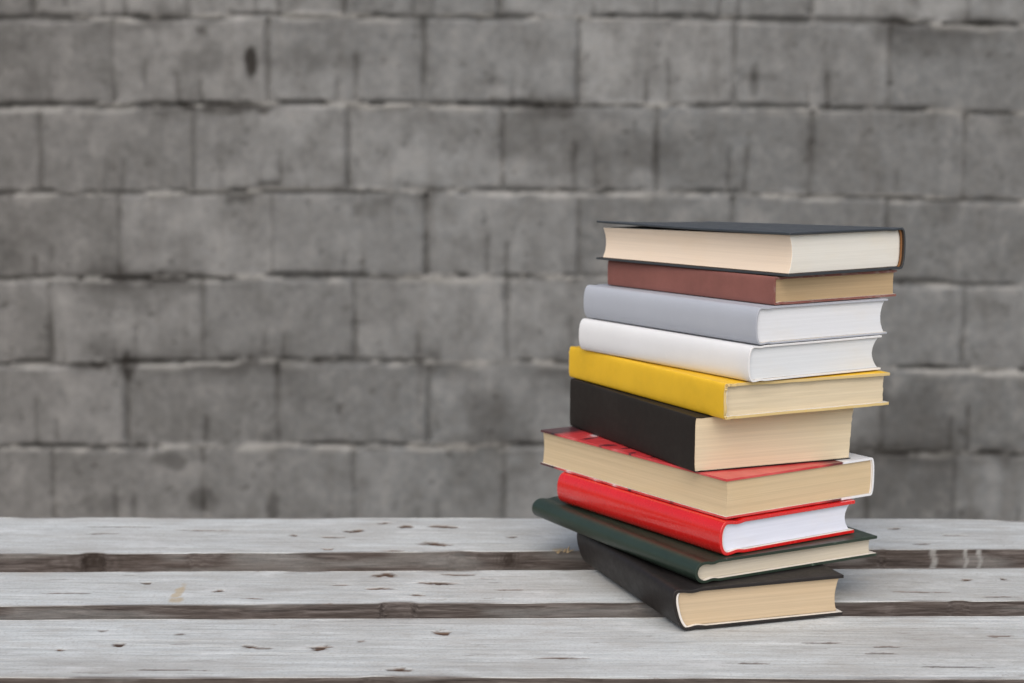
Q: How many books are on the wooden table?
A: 10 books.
